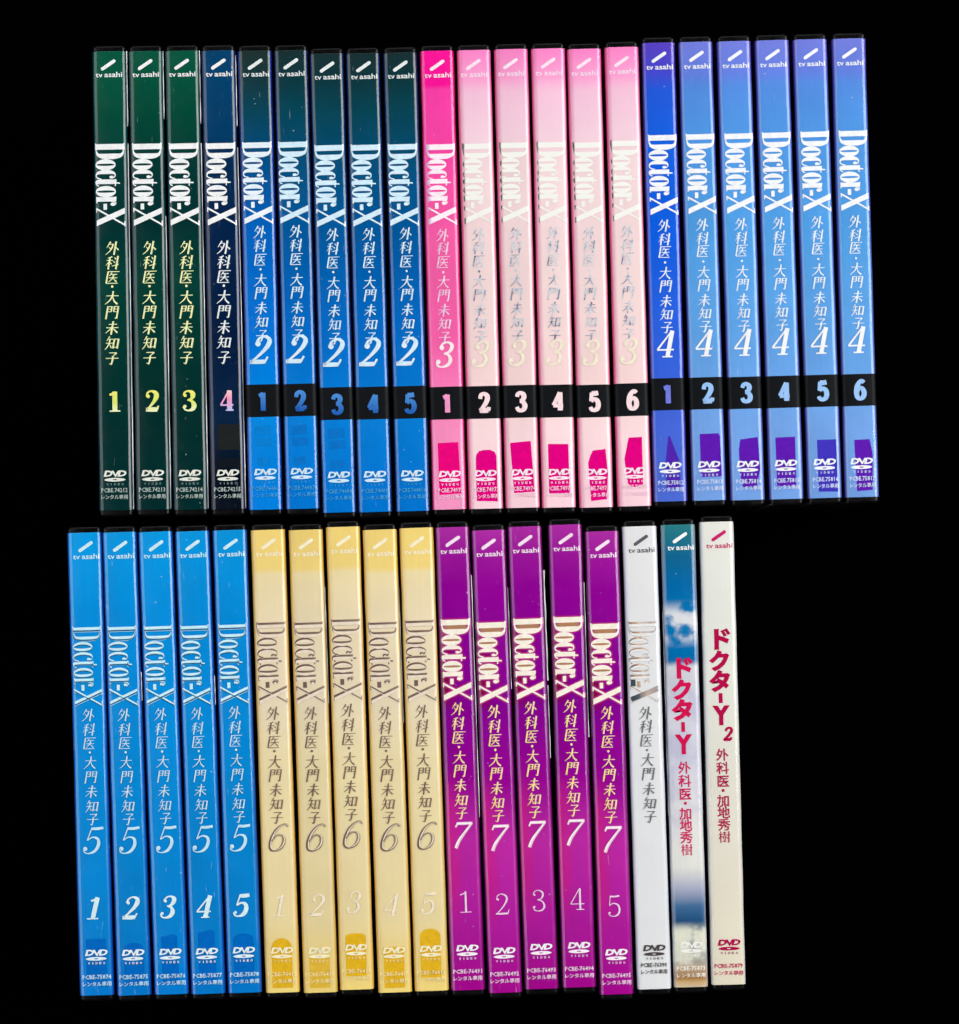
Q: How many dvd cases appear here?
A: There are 39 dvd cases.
